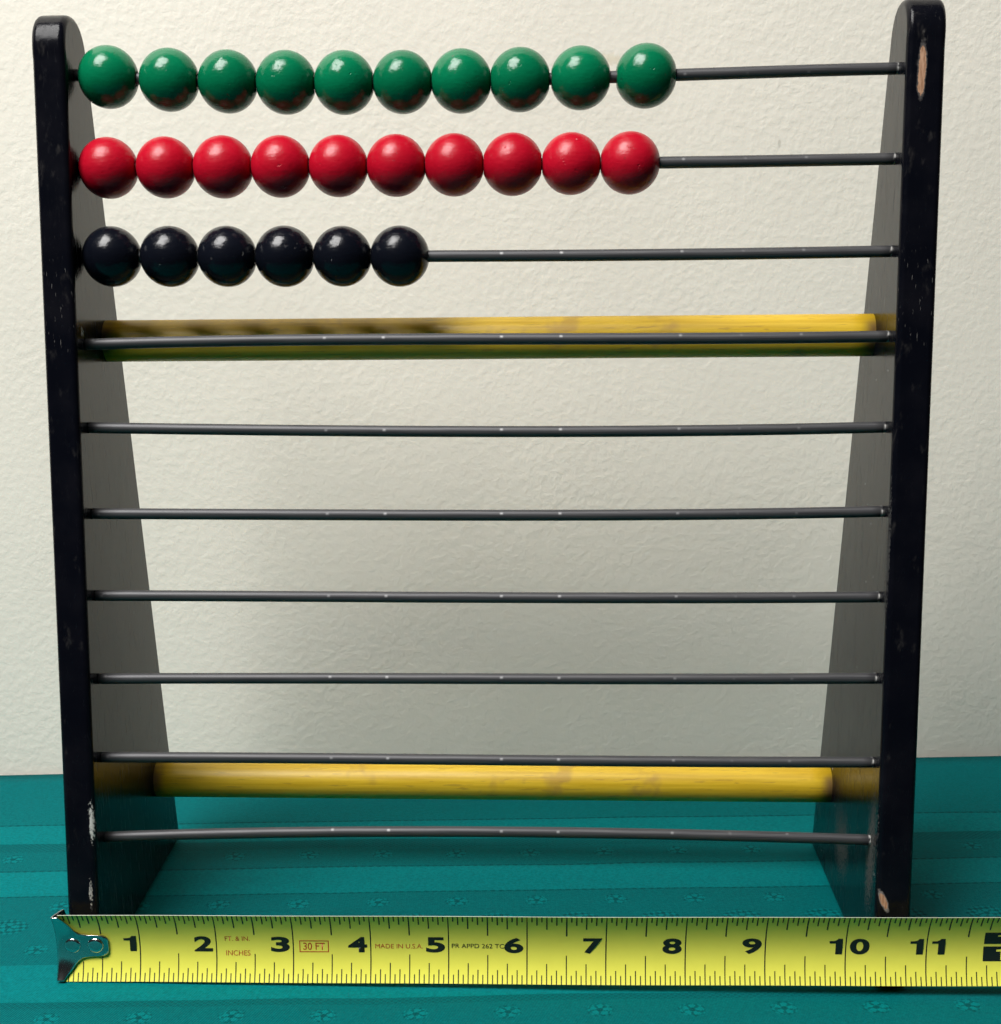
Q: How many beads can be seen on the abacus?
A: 26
